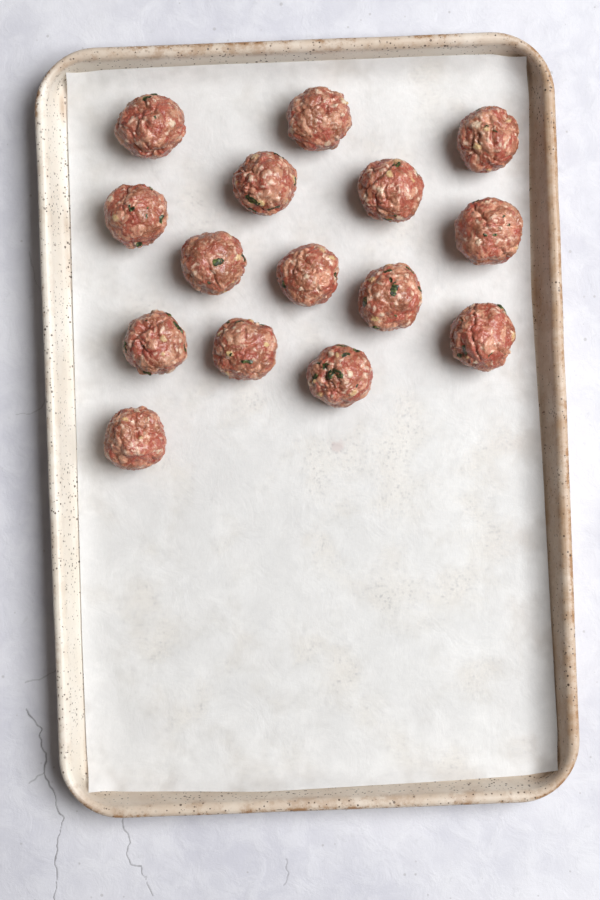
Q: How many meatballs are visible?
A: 15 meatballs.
